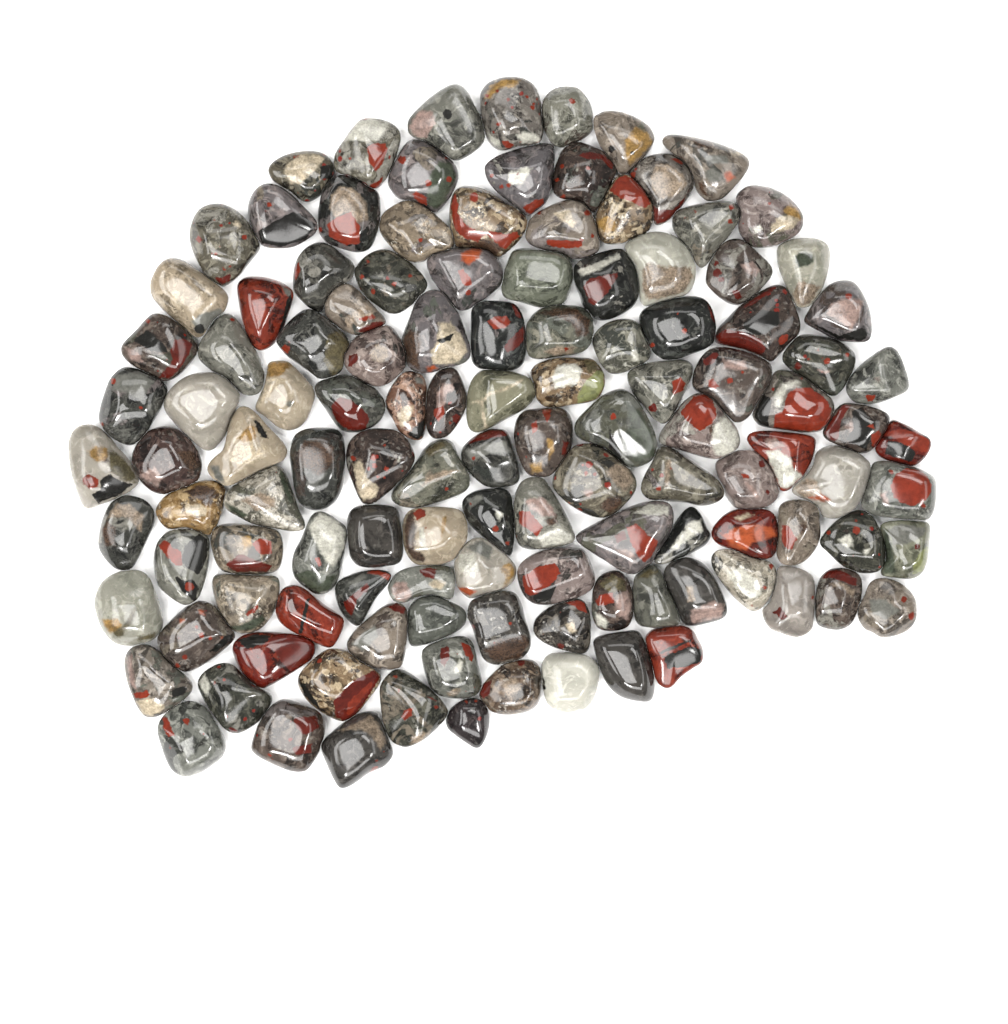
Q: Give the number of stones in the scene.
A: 122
